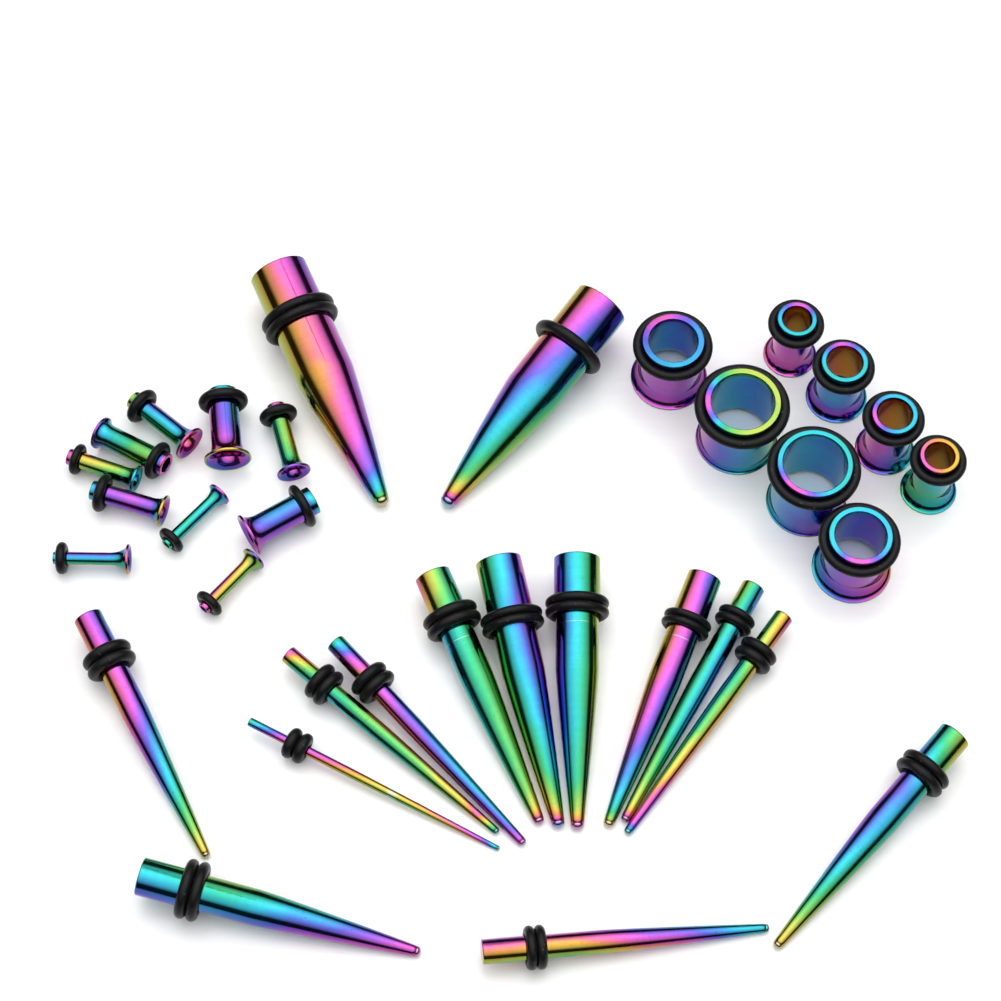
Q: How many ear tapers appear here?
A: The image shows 15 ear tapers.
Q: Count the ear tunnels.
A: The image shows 18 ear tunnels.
